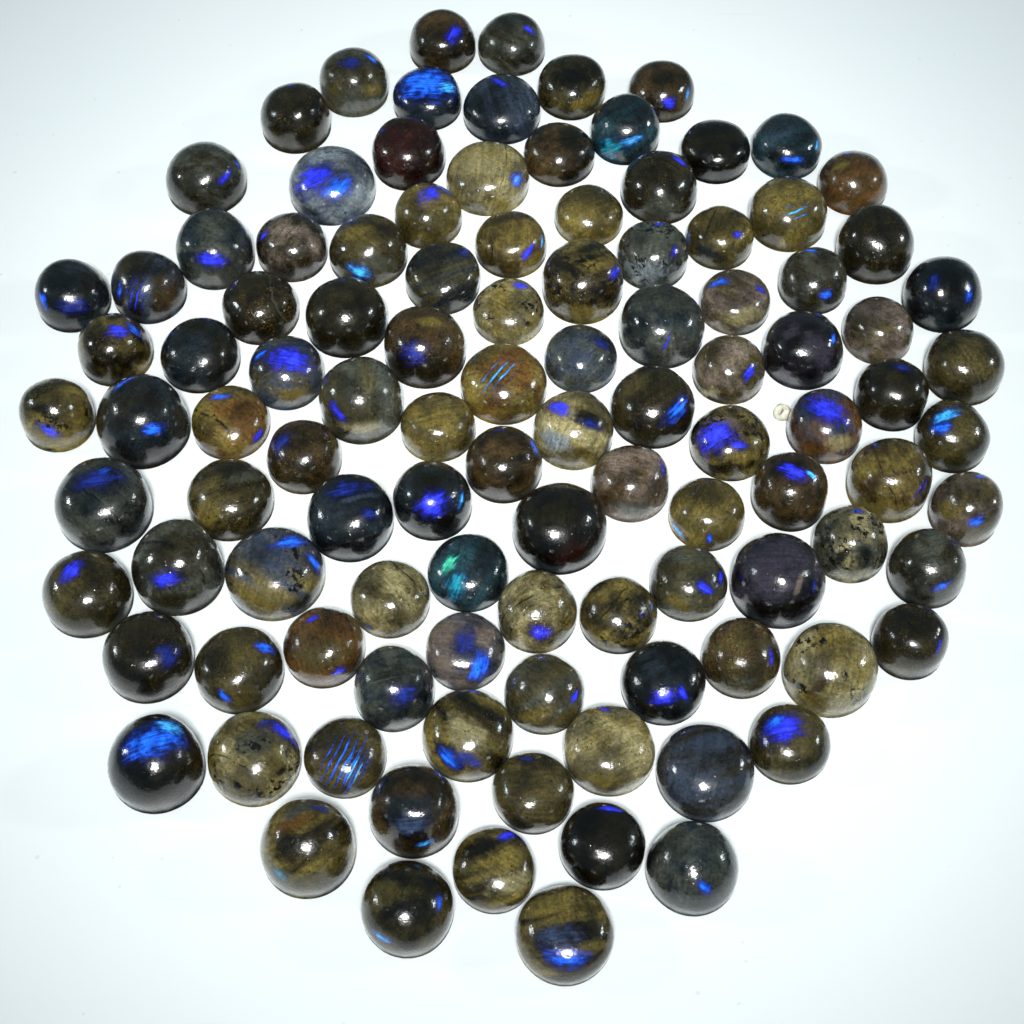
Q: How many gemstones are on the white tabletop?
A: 108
